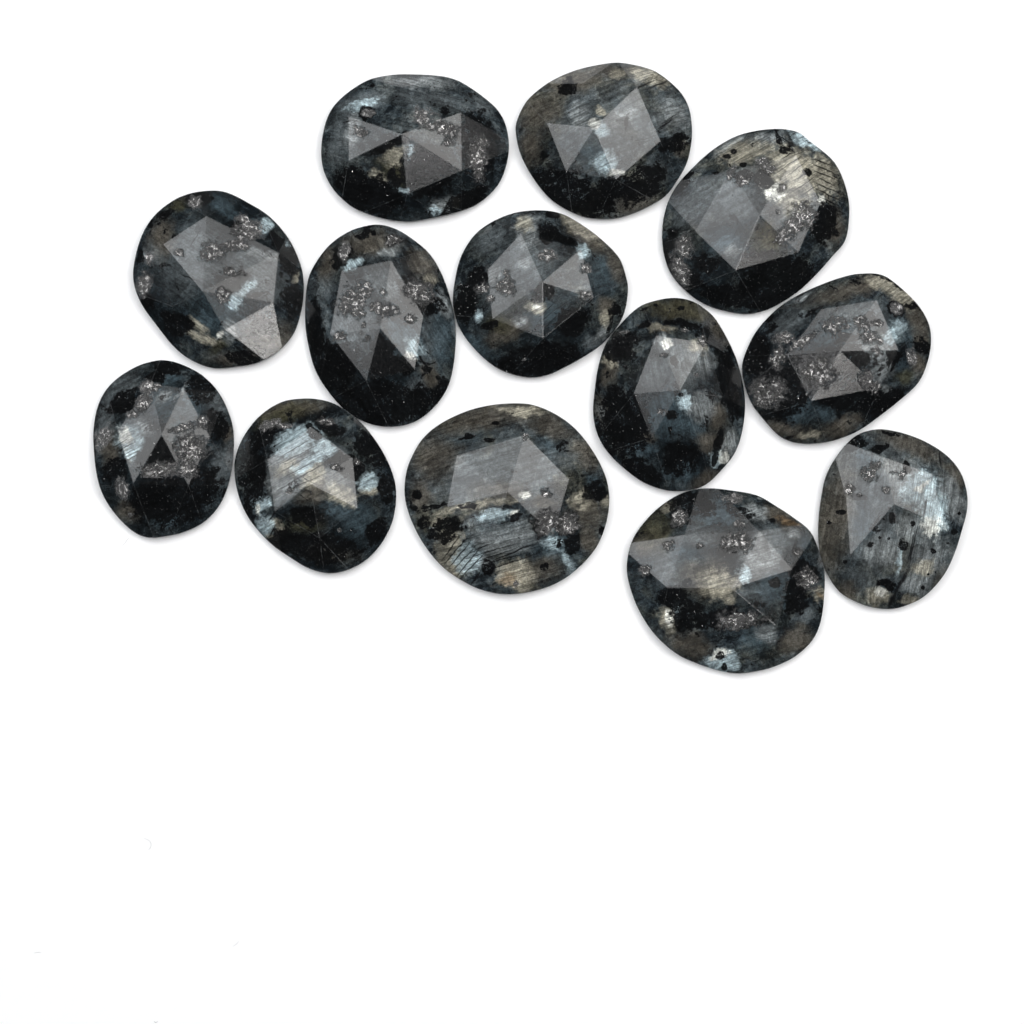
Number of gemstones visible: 13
